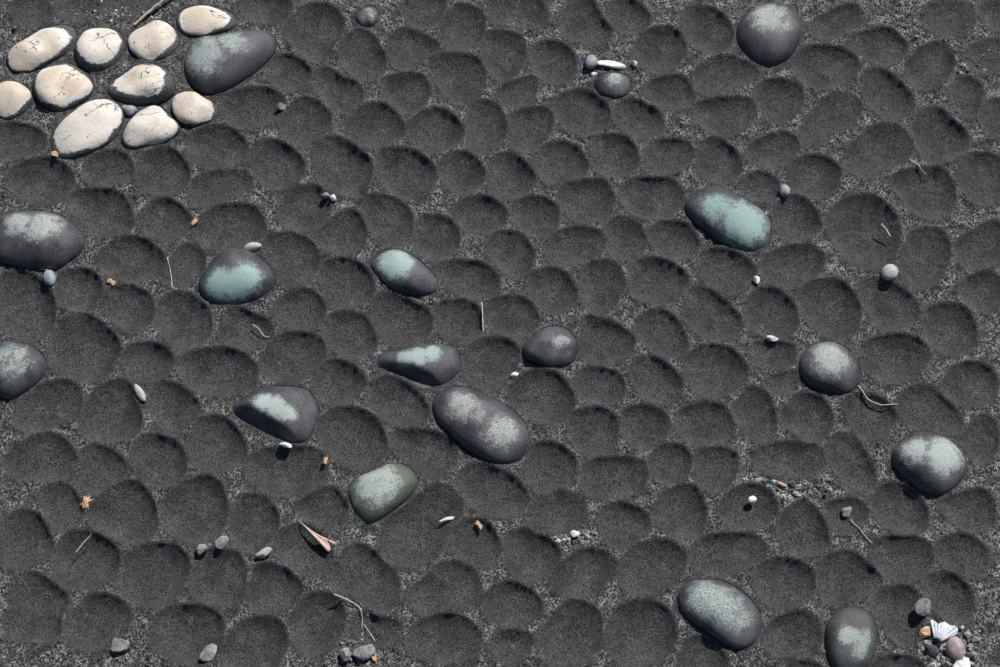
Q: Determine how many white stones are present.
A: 10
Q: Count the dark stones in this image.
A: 18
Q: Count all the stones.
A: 28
